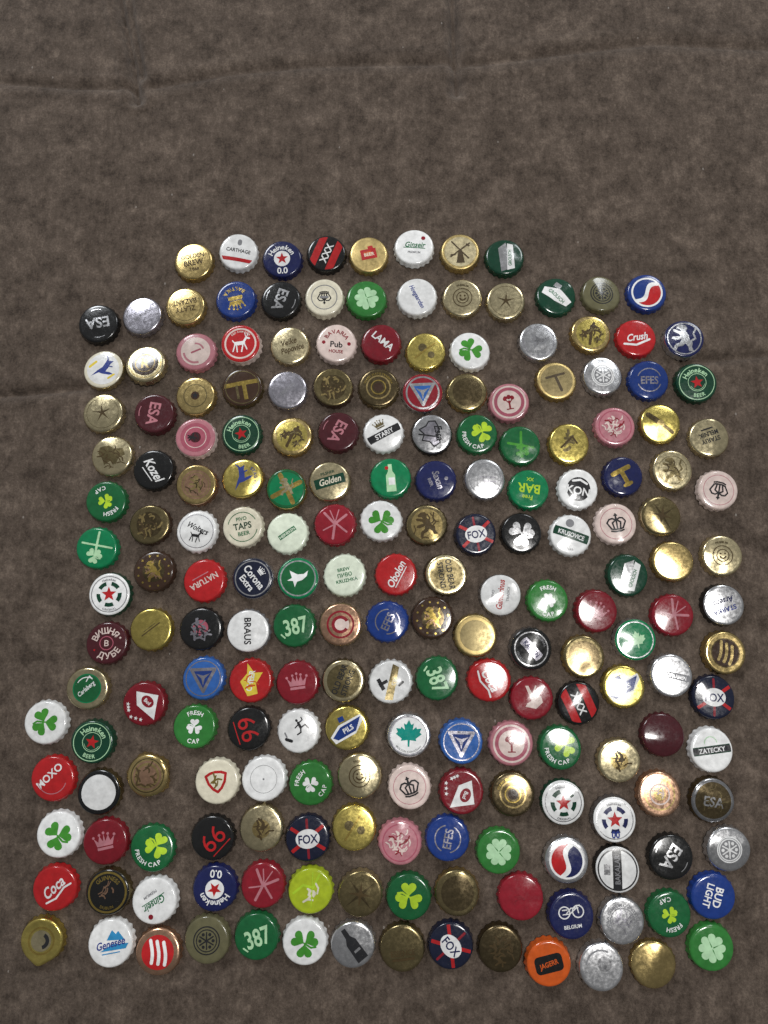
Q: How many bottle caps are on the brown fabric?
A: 200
